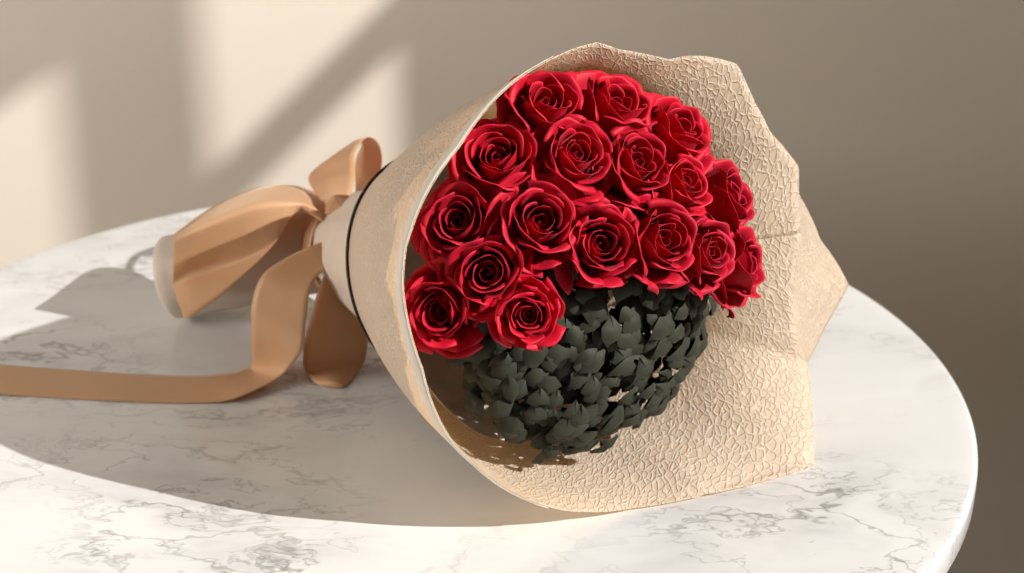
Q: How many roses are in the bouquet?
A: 17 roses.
